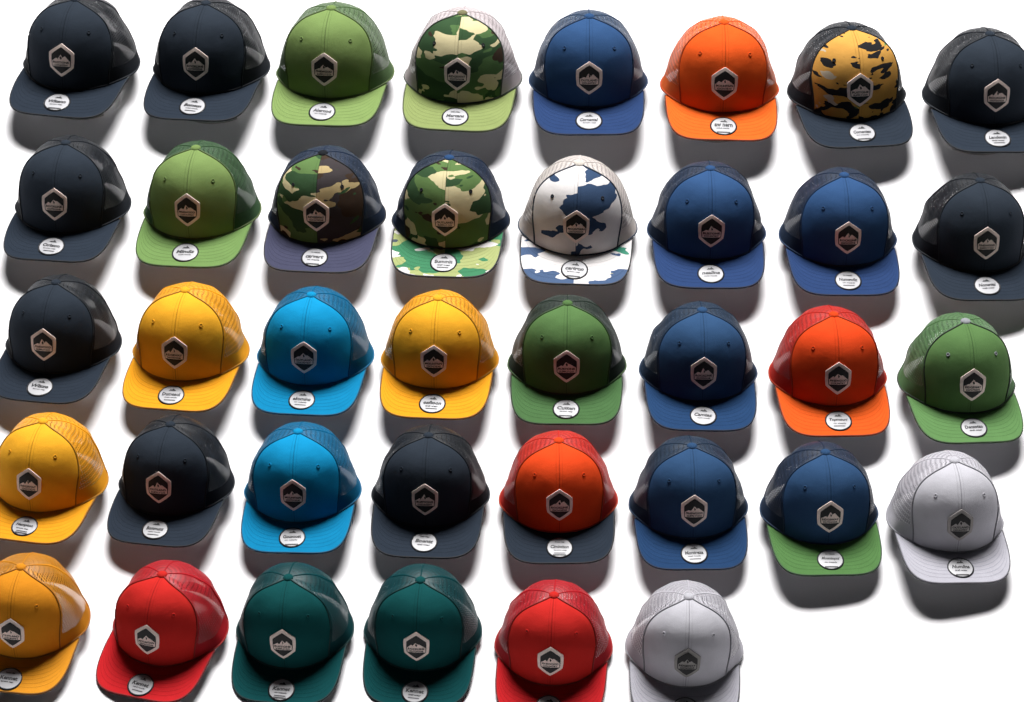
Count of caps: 38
